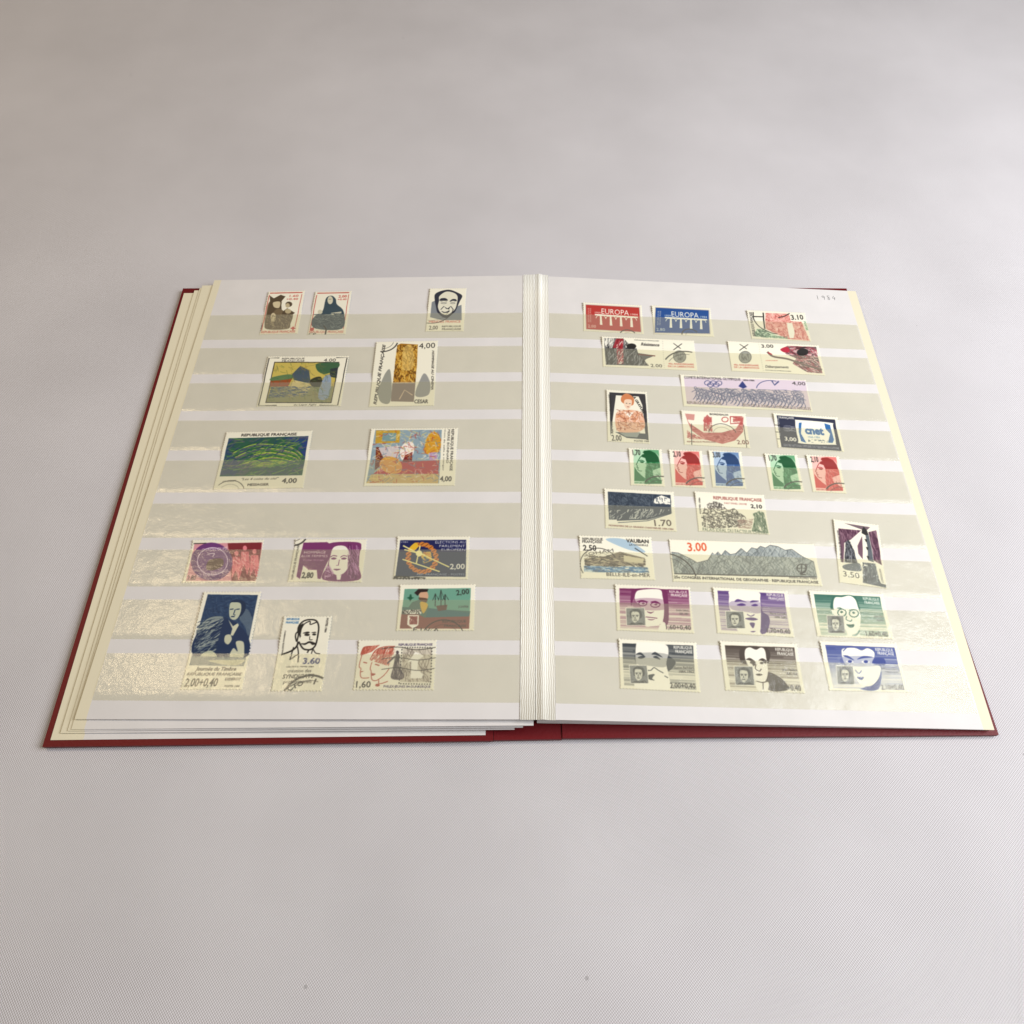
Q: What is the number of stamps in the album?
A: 39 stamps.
